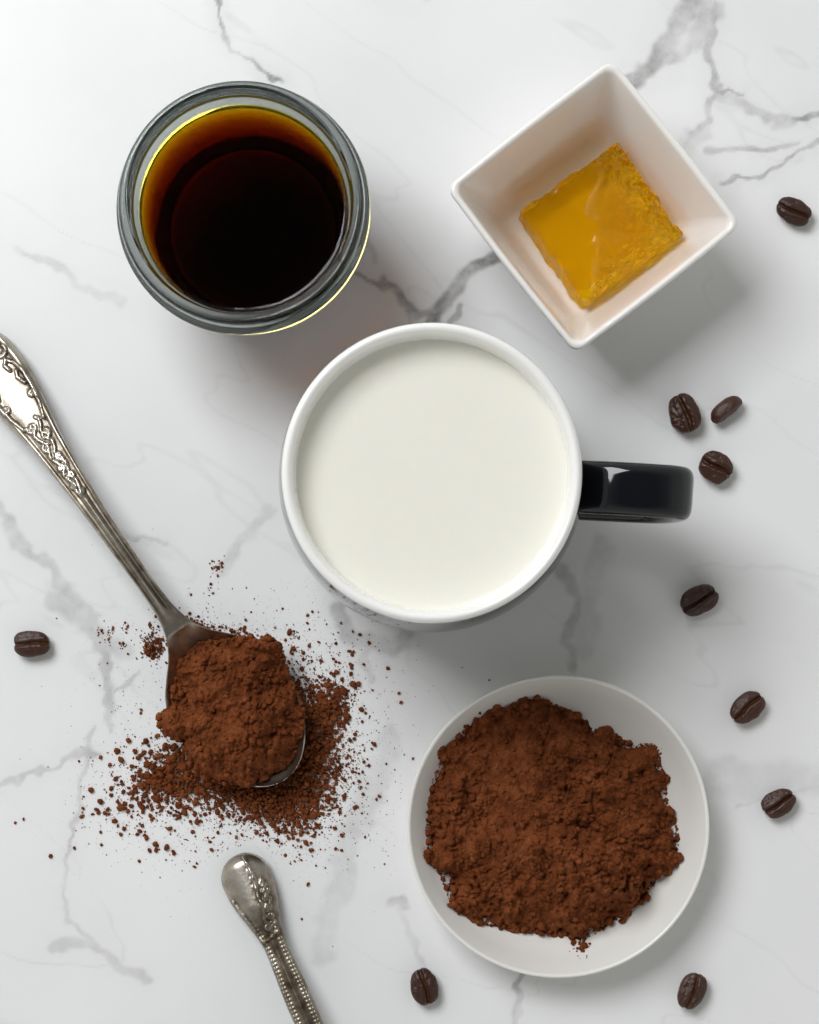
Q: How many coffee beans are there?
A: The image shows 10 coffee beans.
